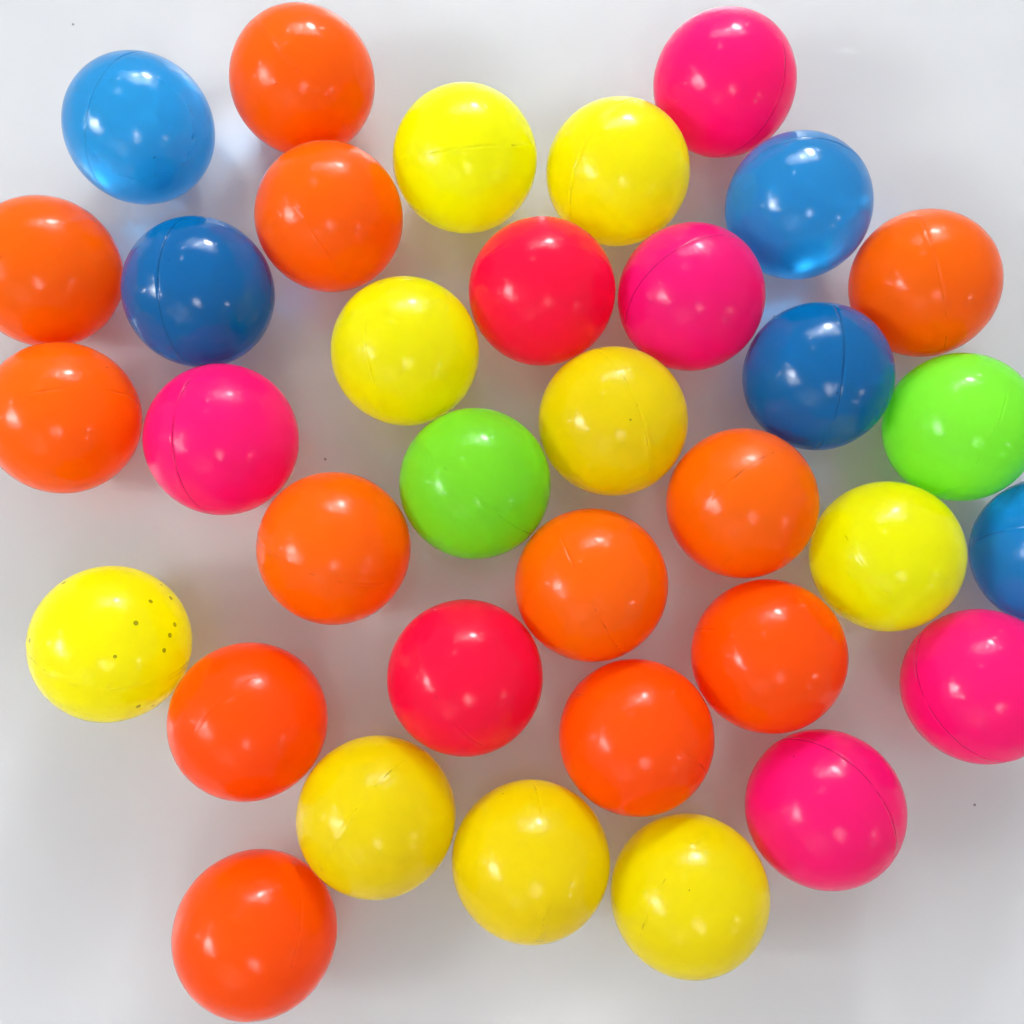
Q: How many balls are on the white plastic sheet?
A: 35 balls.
